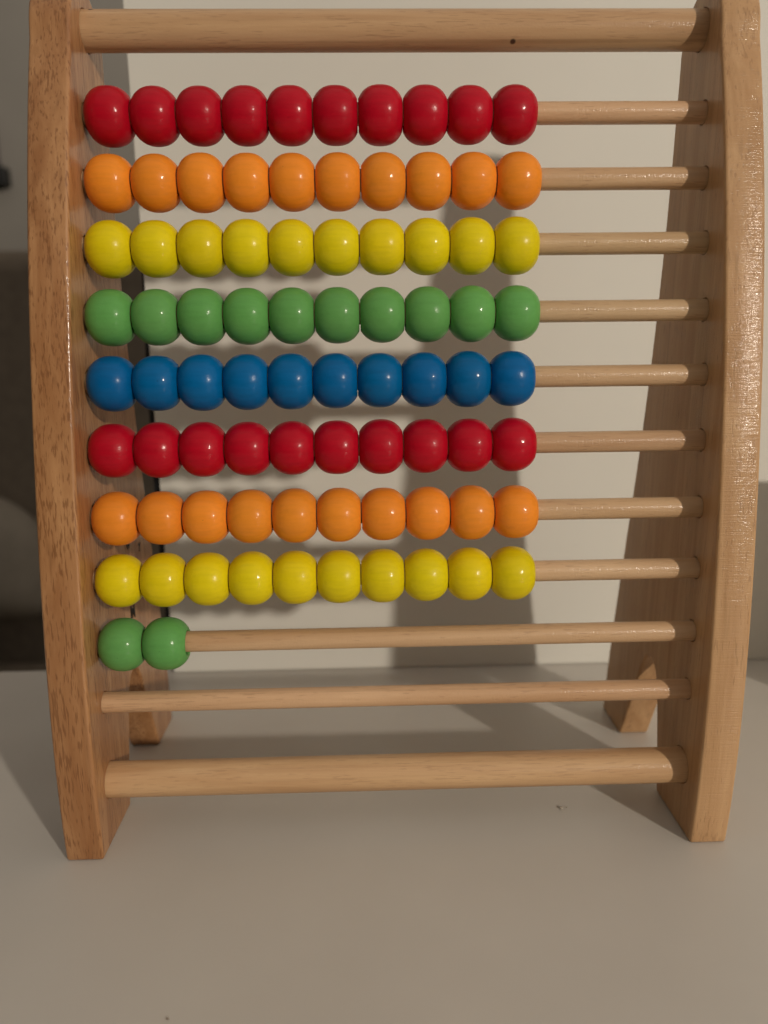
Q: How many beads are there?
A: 82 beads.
